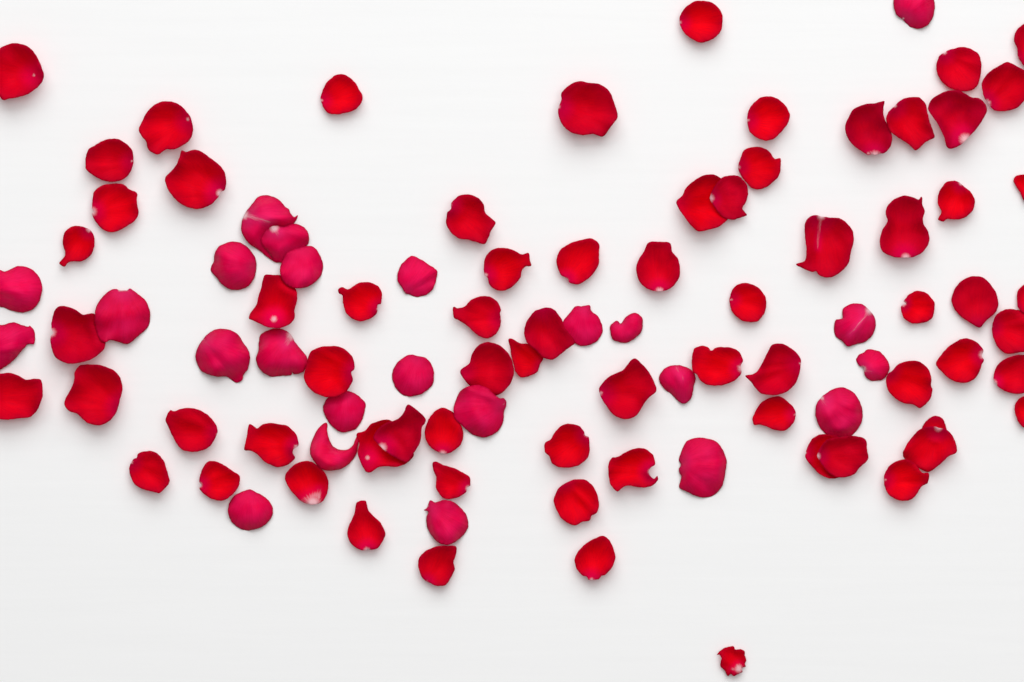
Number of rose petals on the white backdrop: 95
